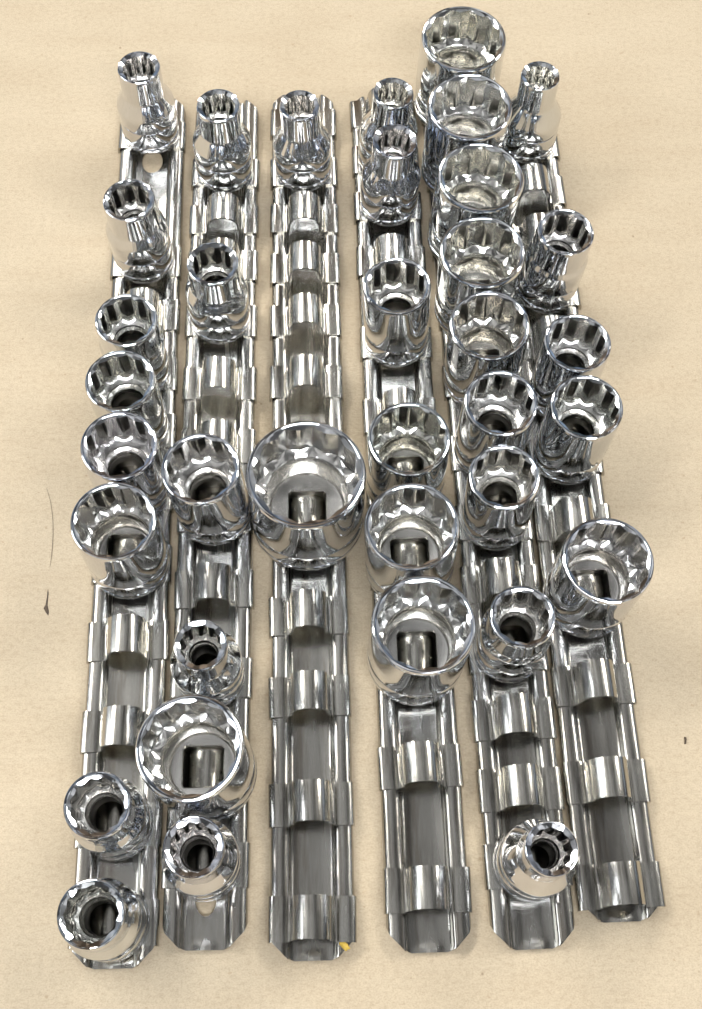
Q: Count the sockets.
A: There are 36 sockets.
